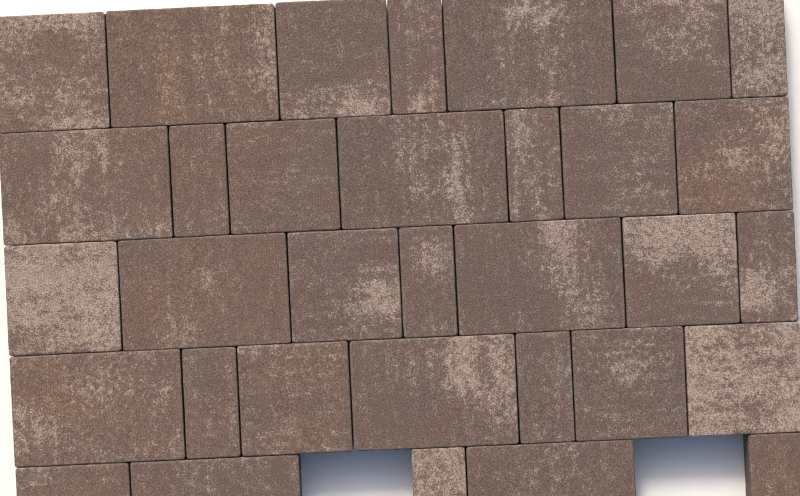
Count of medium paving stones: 13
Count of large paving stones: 10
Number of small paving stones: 10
